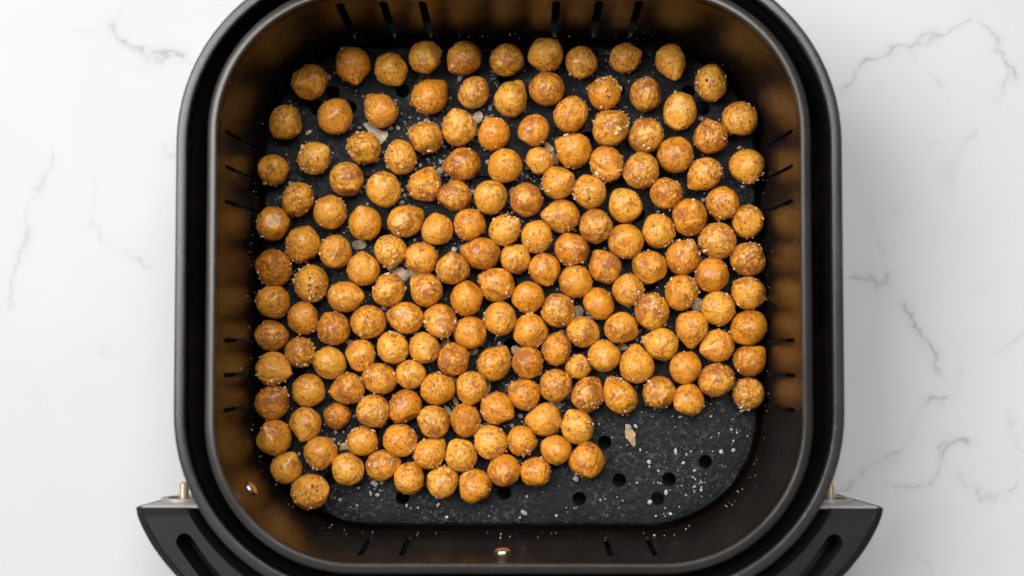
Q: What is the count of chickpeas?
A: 175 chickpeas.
